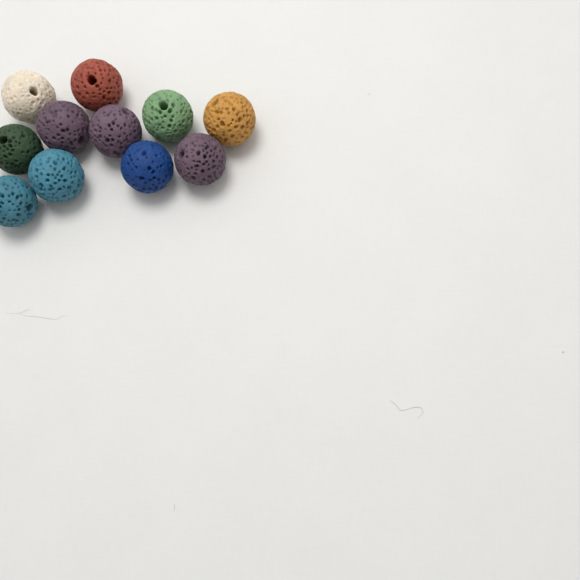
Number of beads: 11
